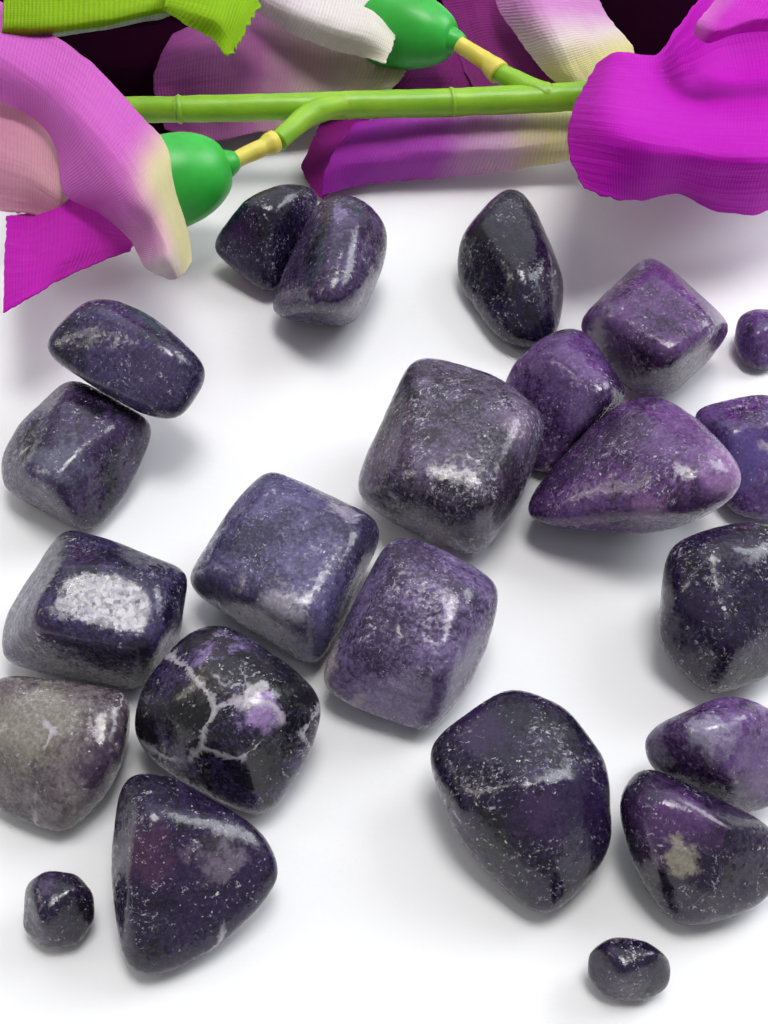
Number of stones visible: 23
